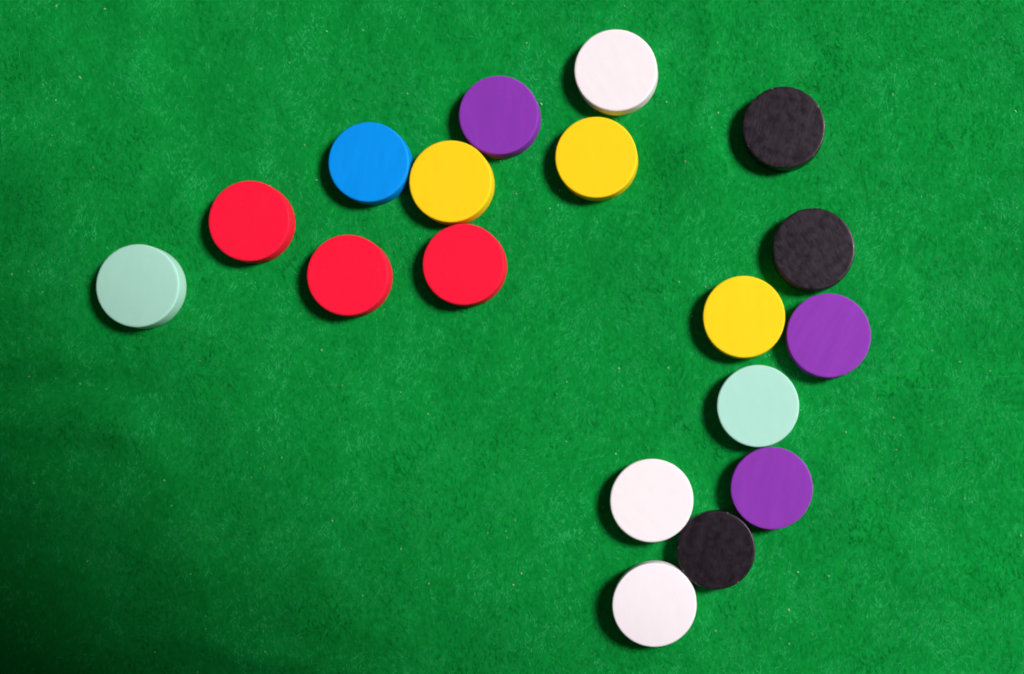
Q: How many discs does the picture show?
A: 18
